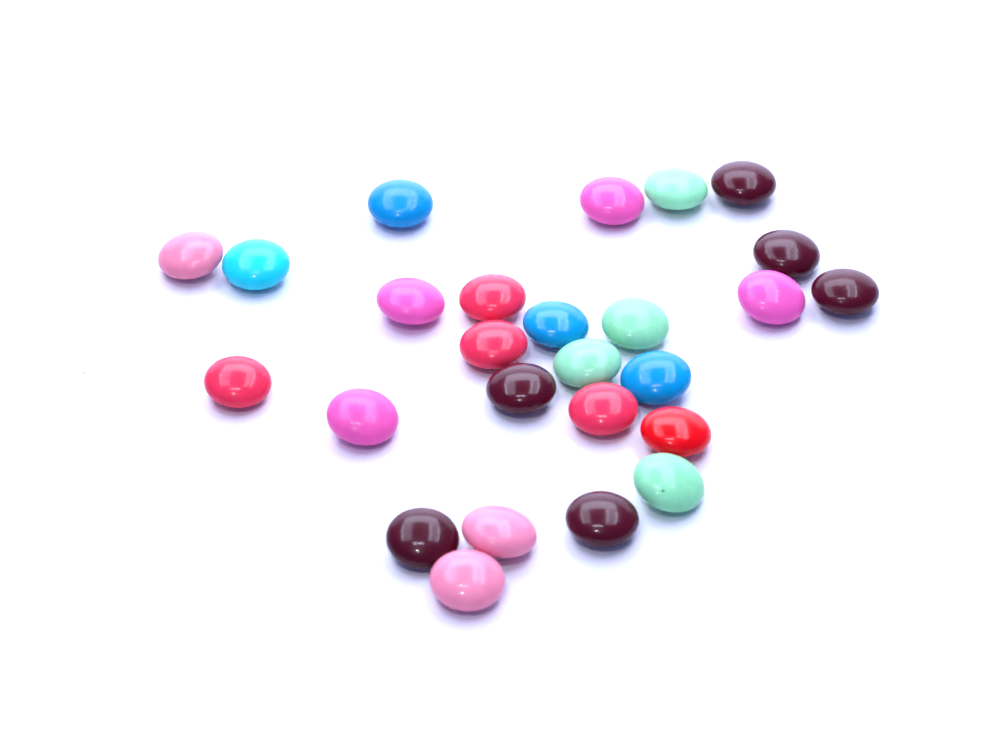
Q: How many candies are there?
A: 26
